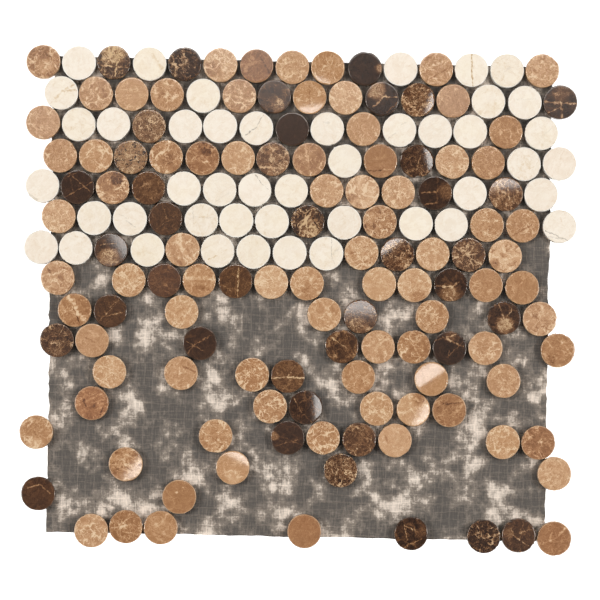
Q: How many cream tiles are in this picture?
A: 45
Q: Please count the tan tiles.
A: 83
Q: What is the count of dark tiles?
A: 40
